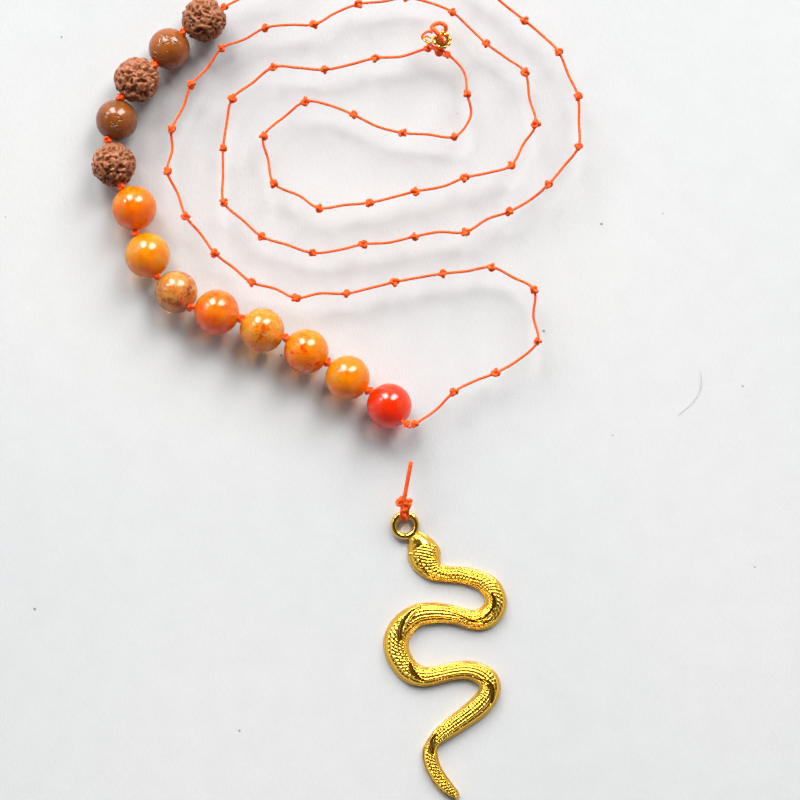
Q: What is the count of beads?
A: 13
